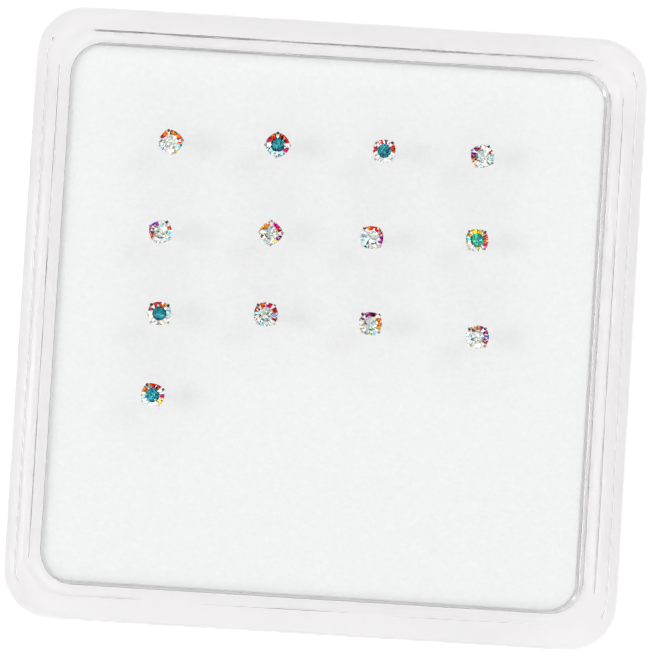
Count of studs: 13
